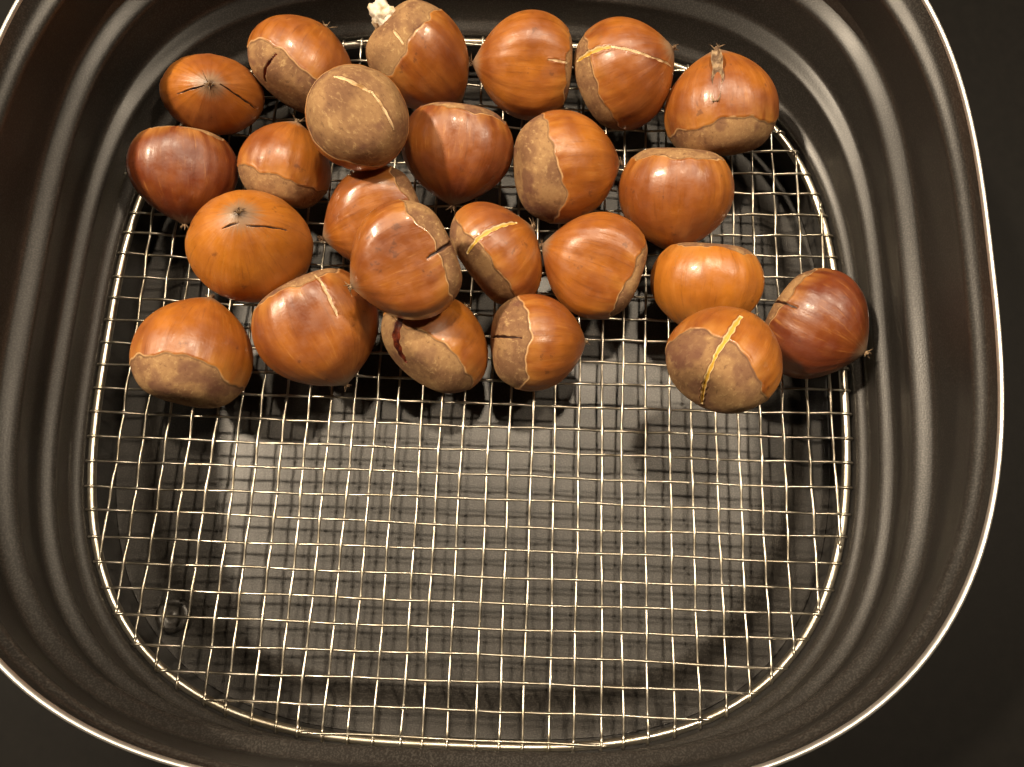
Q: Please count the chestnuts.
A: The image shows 24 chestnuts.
